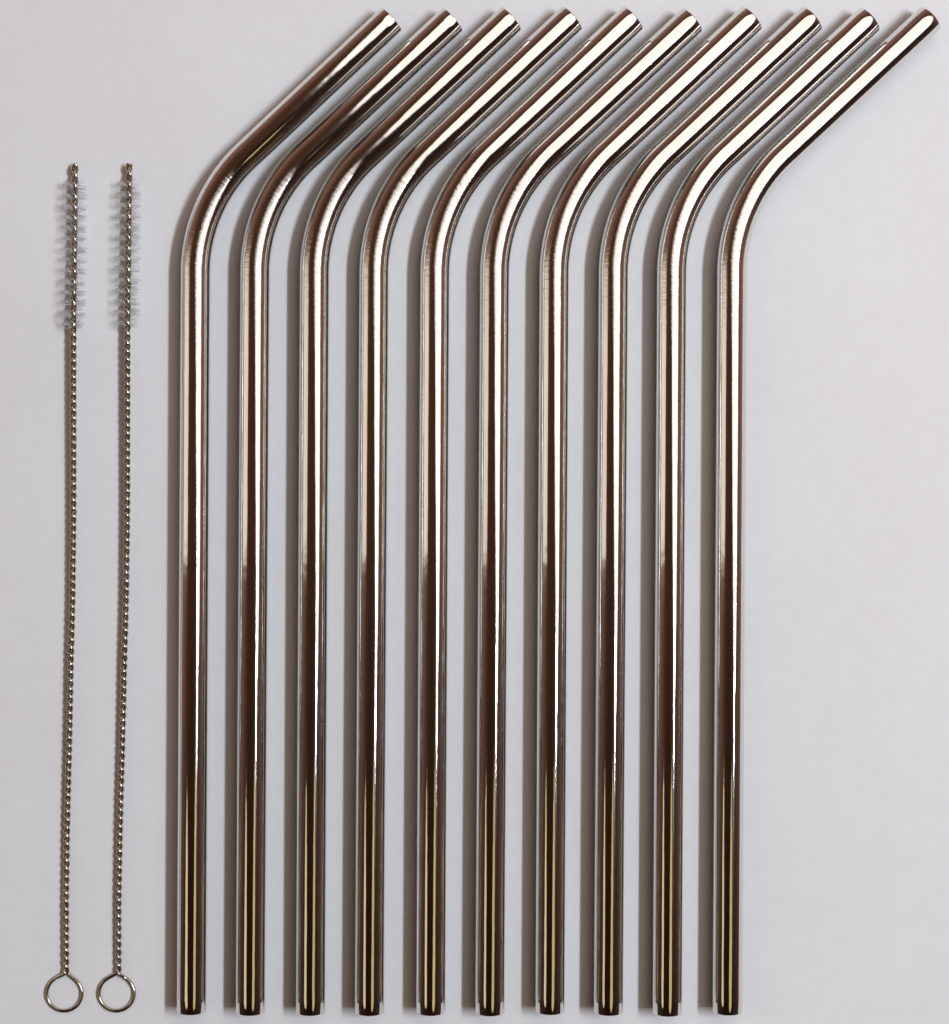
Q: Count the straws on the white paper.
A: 10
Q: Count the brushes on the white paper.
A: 2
